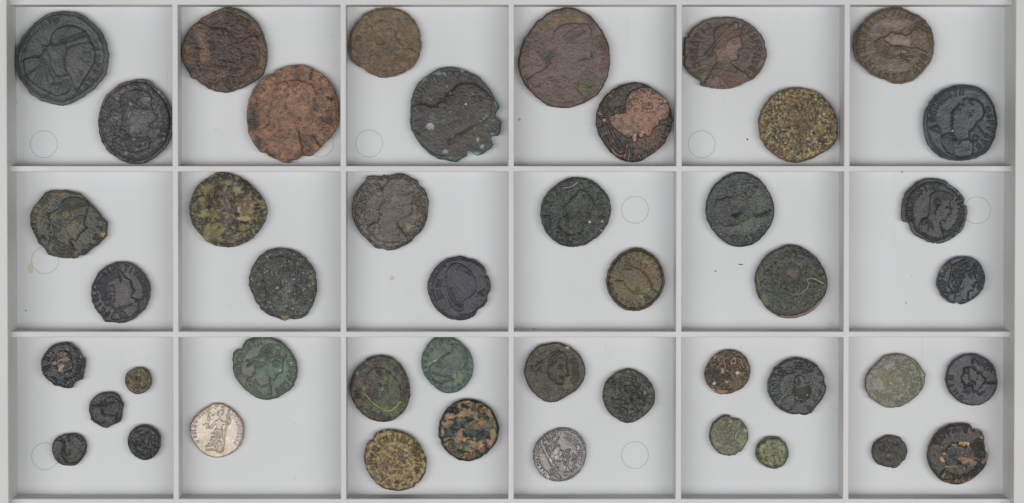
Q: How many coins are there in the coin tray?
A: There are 46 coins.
